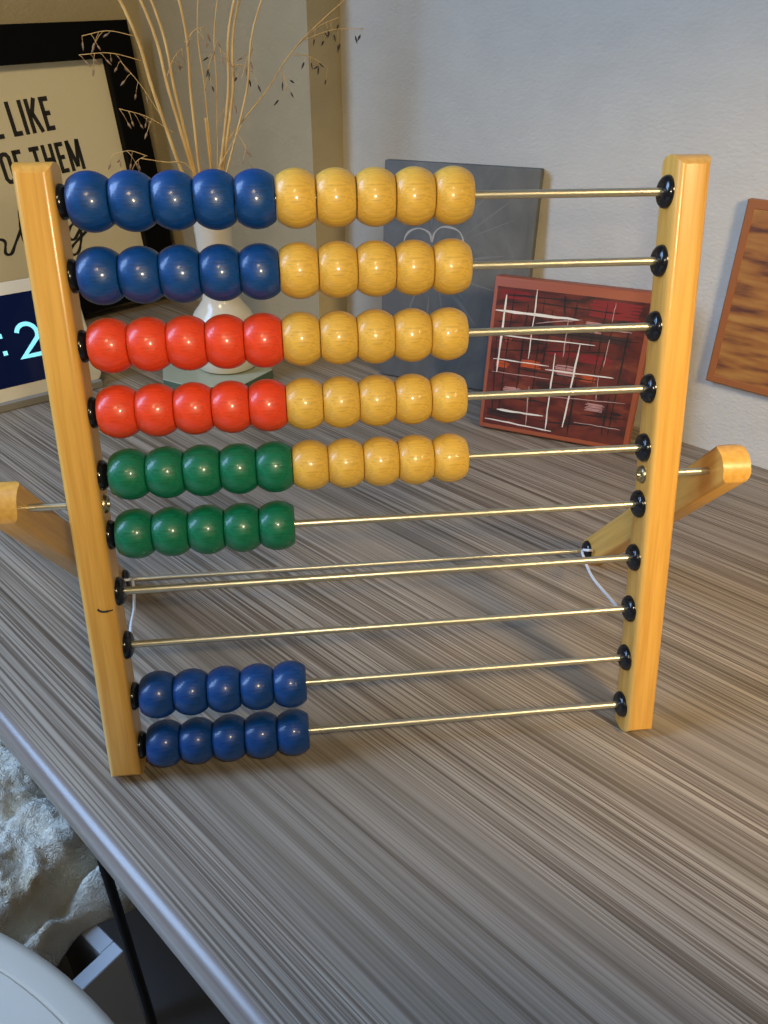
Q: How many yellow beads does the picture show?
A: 25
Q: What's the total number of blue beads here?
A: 20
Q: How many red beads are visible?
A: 10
